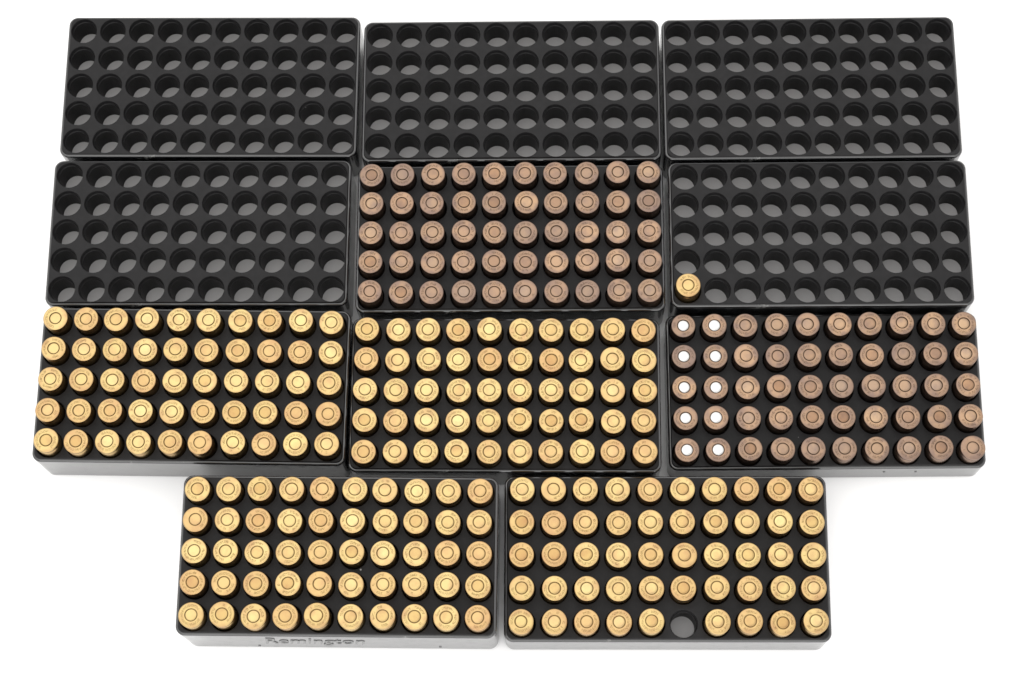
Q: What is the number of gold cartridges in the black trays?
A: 200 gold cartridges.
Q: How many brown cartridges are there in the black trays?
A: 100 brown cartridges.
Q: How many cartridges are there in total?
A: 300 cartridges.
